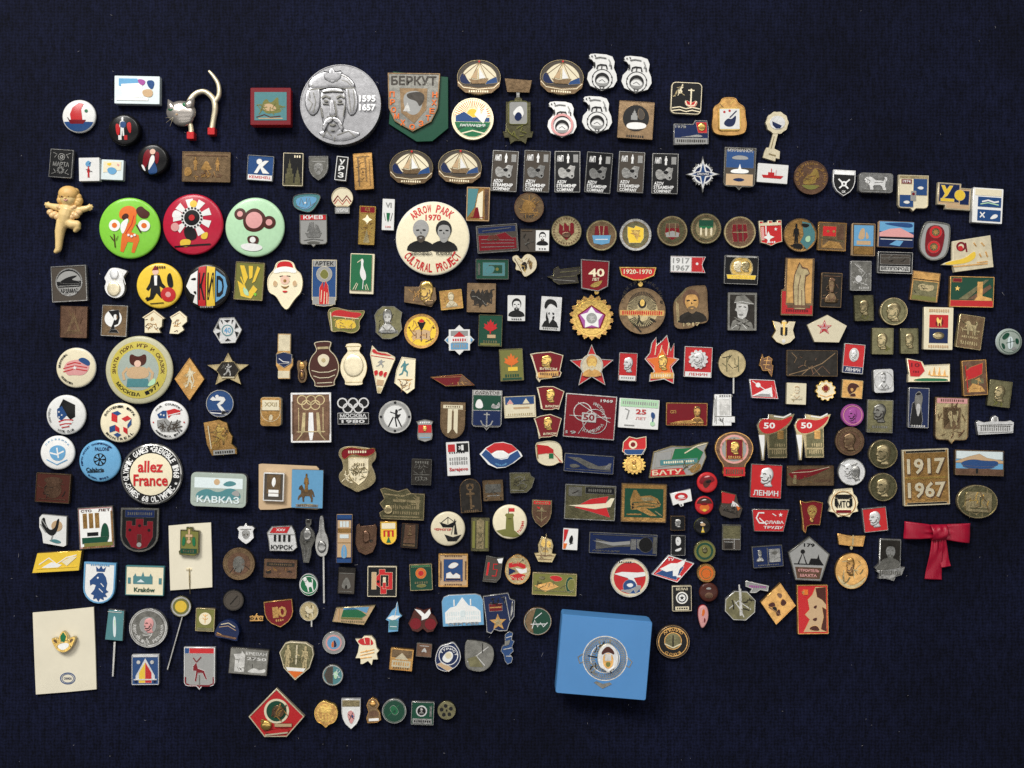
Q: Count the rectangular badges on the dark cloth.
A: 111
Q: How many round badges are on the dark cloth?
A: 56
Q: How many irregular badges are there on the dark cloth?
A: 127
